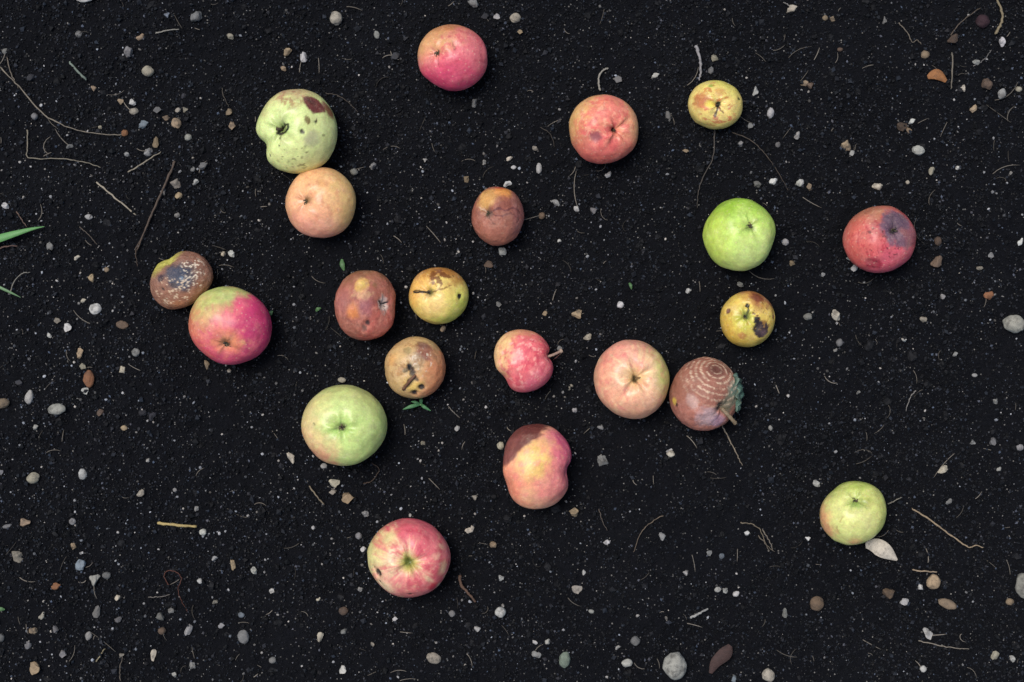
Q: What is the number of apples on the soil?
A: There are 21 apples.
